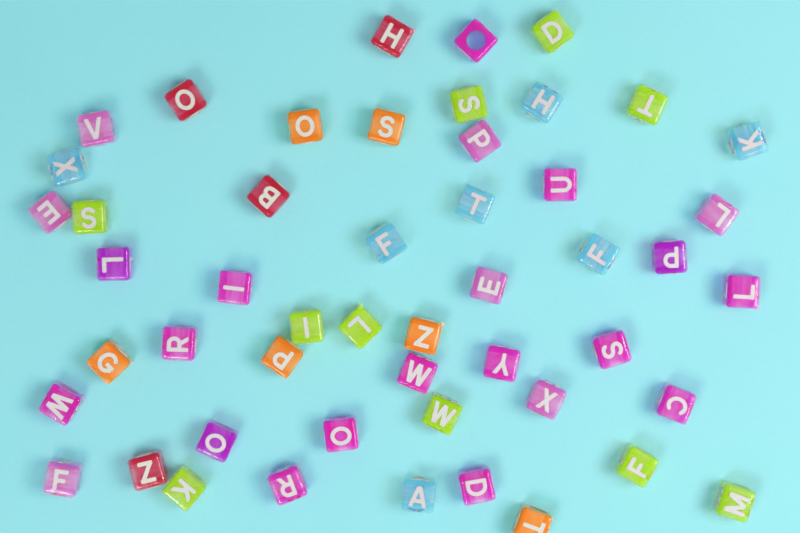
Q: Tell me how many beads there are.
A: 50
